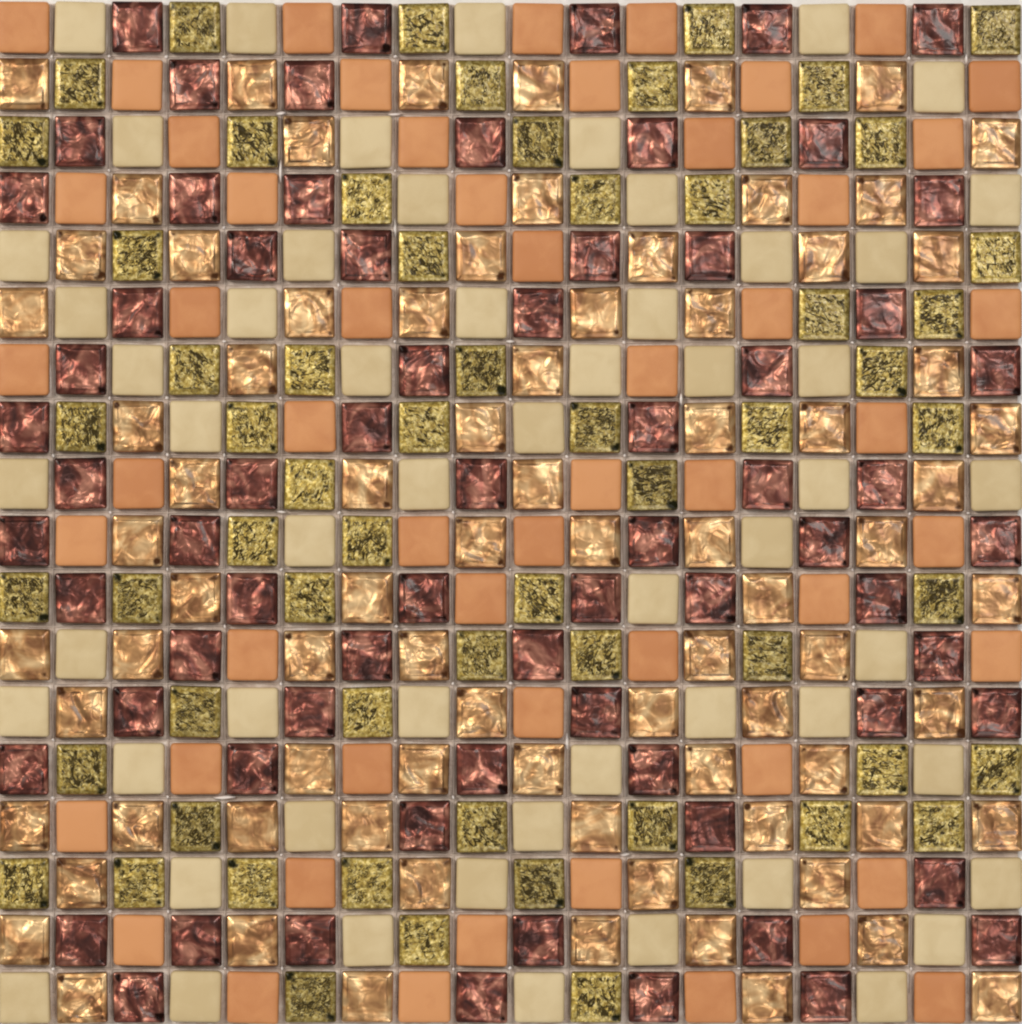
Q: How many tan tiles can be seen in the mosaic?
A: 81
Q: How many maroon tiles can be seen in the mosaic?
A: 71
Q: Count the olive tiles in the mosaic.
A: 62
